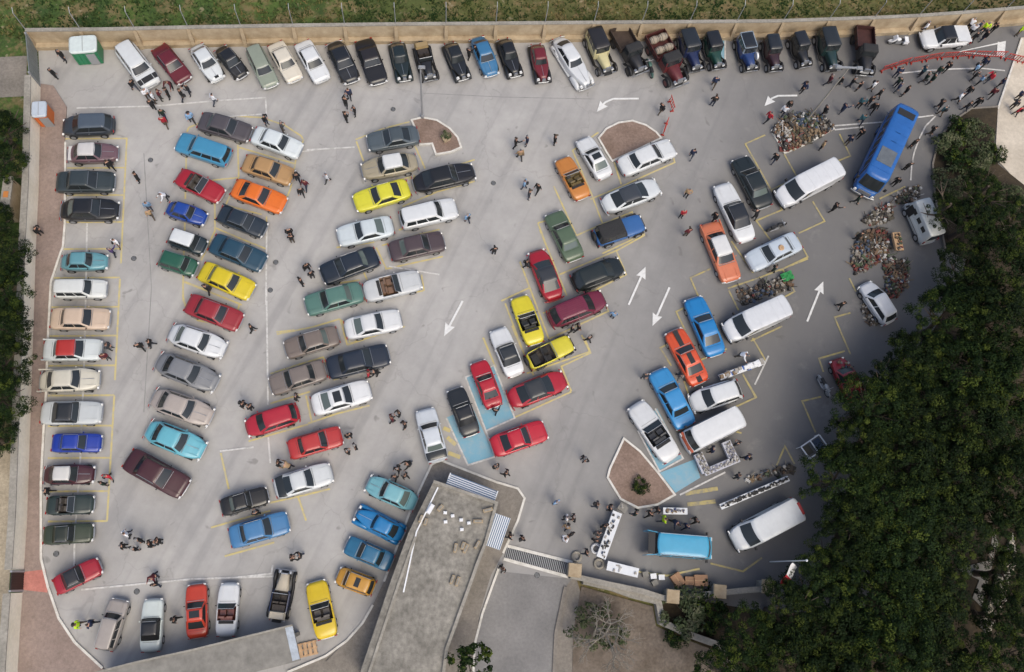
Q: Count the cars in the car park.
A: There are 115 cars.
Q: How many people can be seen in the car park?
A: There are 198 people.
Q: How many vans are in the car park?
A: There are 6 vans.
